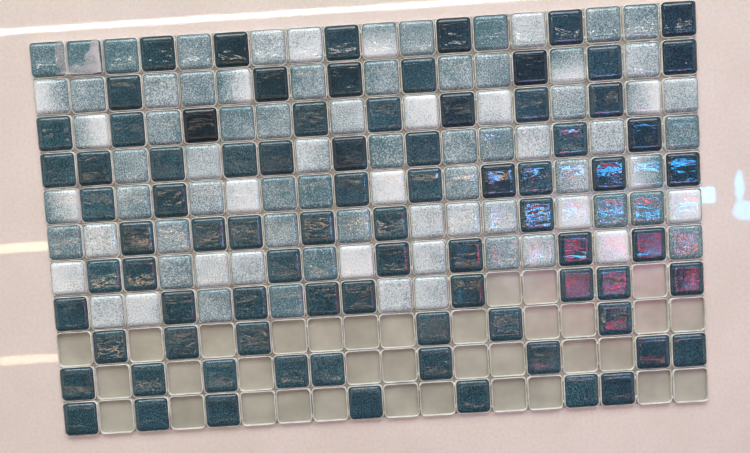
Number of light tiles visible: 81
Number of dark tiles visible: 82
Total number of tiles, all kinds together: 163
